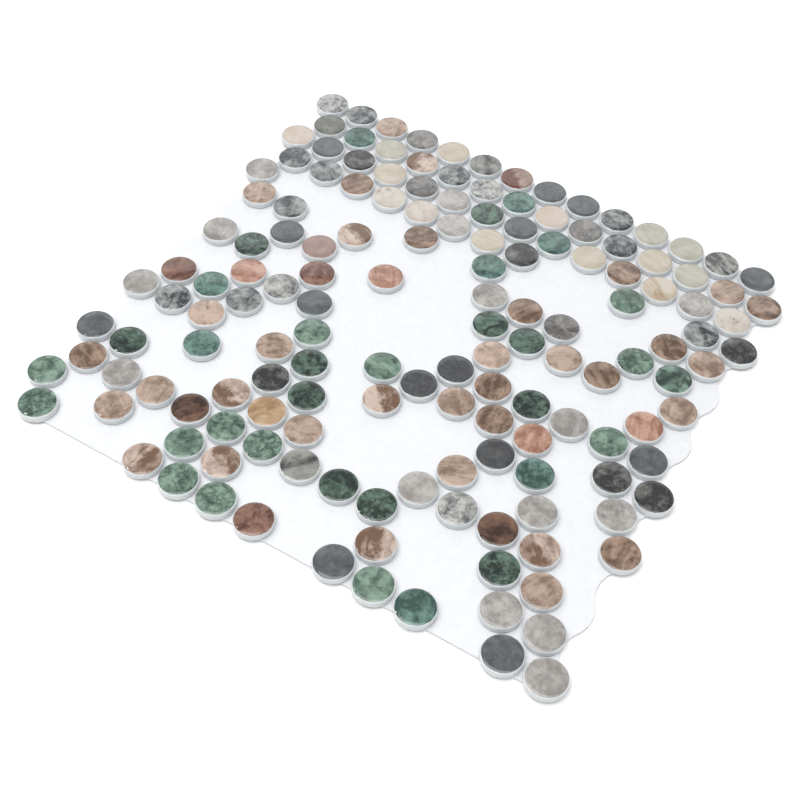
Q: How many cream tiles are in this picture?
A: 15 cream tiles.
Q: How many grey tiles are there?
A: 57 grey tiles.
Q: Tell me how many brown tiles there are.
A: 46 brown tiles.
